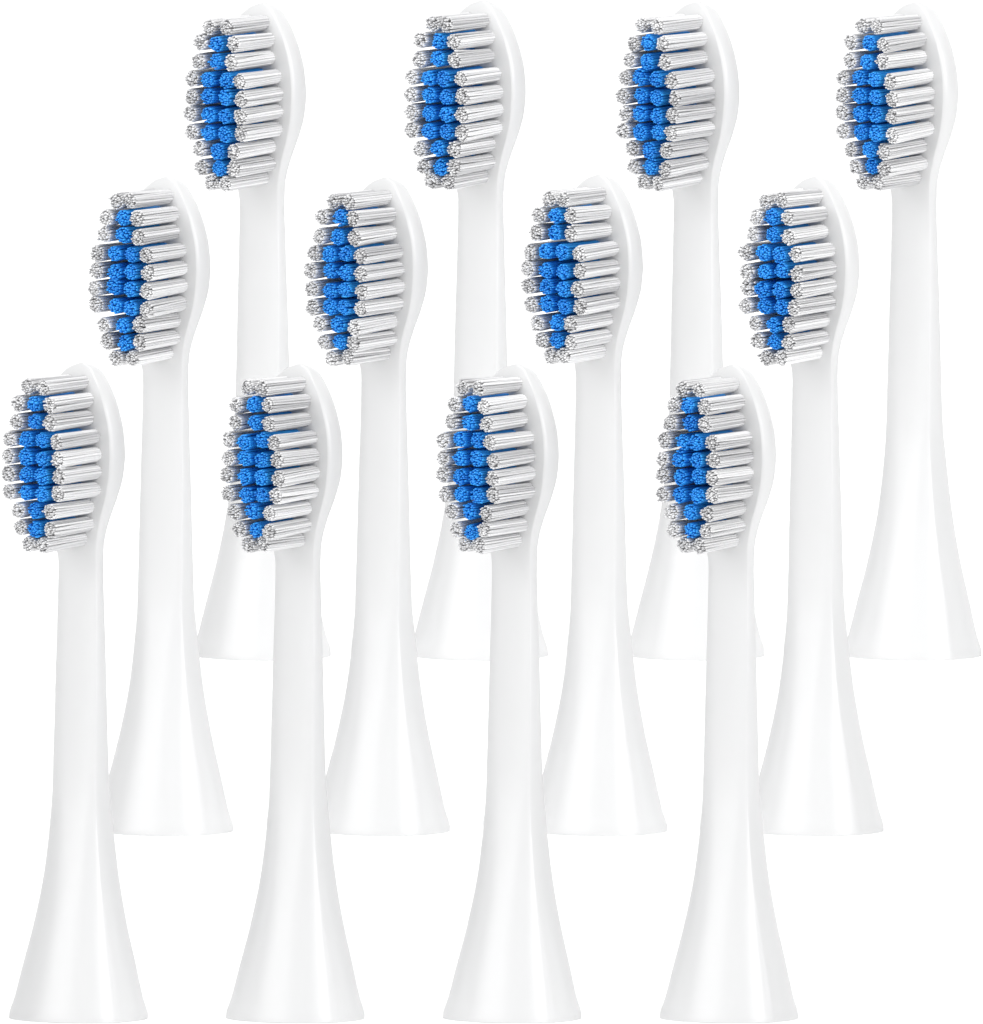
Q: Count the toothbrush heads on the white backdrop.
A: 12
